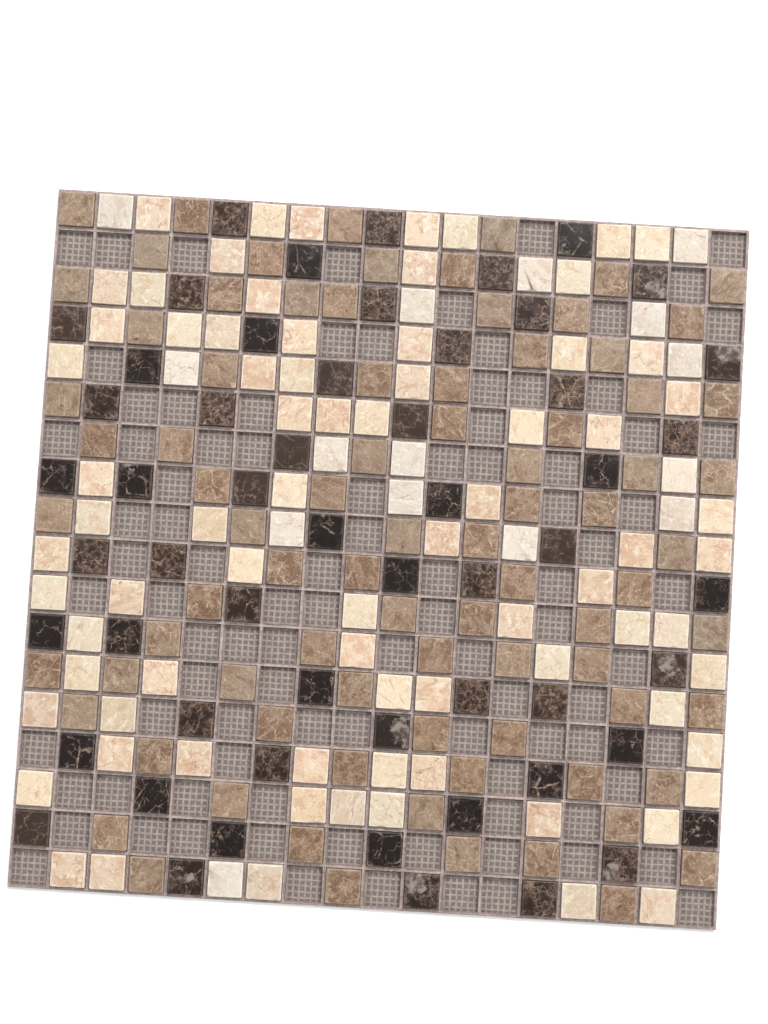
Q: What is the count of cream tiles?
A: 92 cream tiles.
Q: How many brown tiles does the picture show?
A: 83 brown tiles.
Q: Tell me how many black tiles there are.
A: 56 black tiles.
